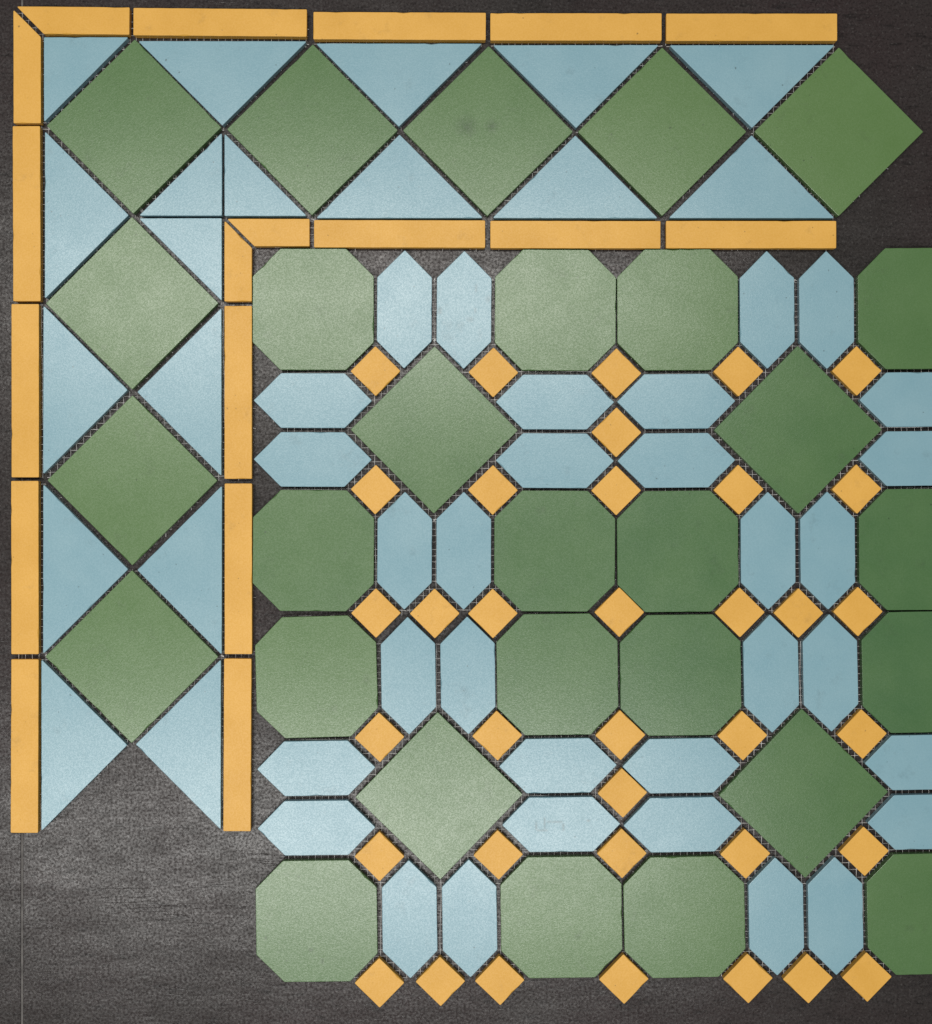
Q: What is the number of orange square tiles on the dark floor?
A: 36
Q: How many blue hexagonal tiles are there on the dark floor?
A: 32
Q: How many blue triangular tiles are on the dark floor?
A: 18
